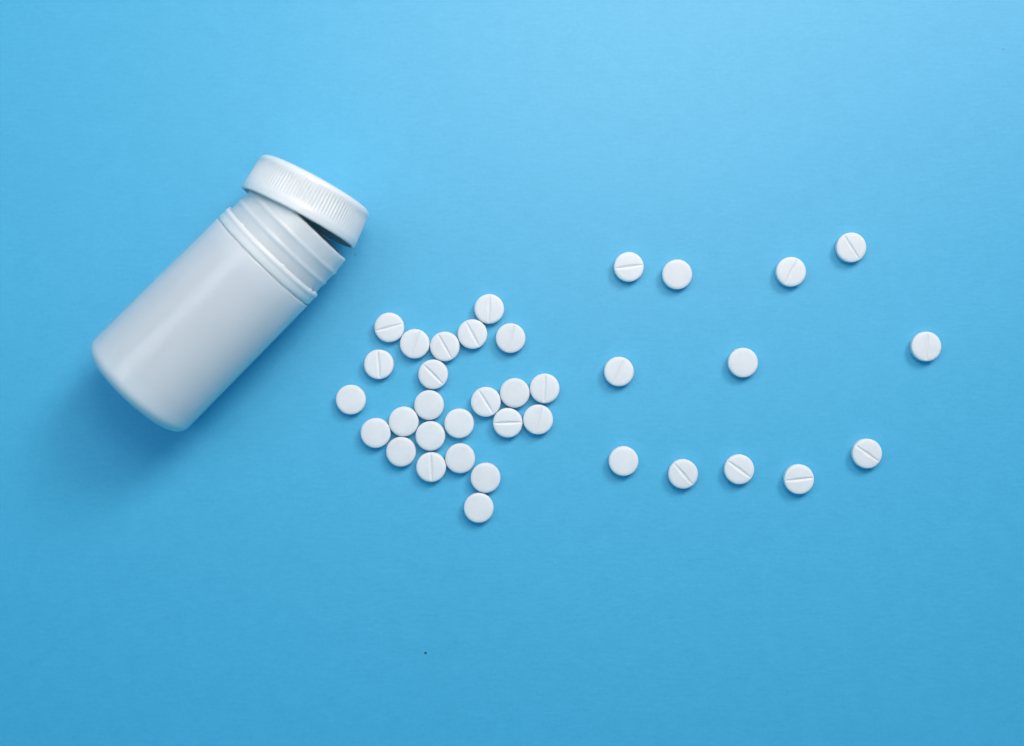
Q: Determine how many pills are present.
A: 36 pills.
